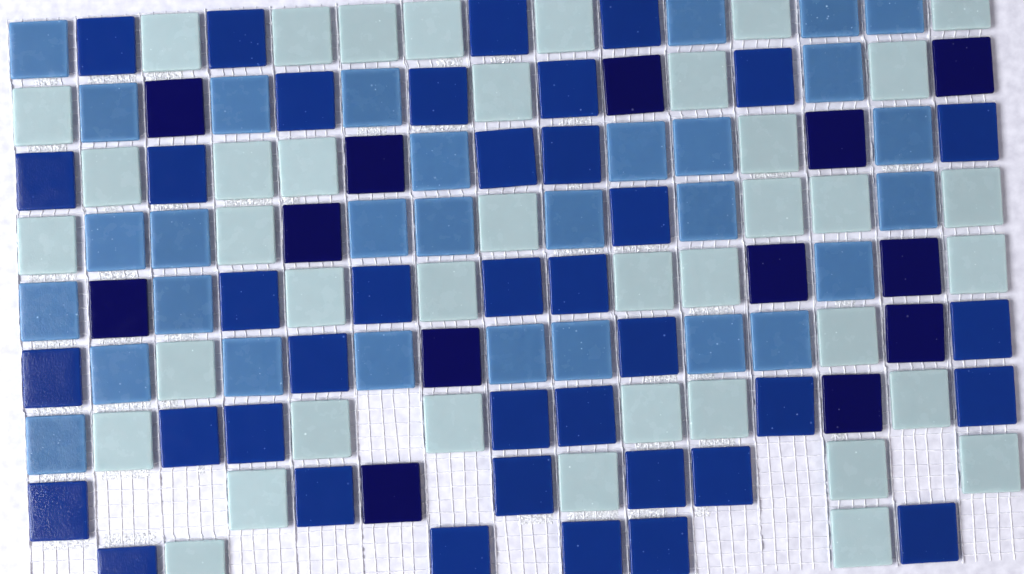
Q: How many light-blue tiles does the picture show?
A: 30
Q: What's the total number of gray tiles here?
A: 40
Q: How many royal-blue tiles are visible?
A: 38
